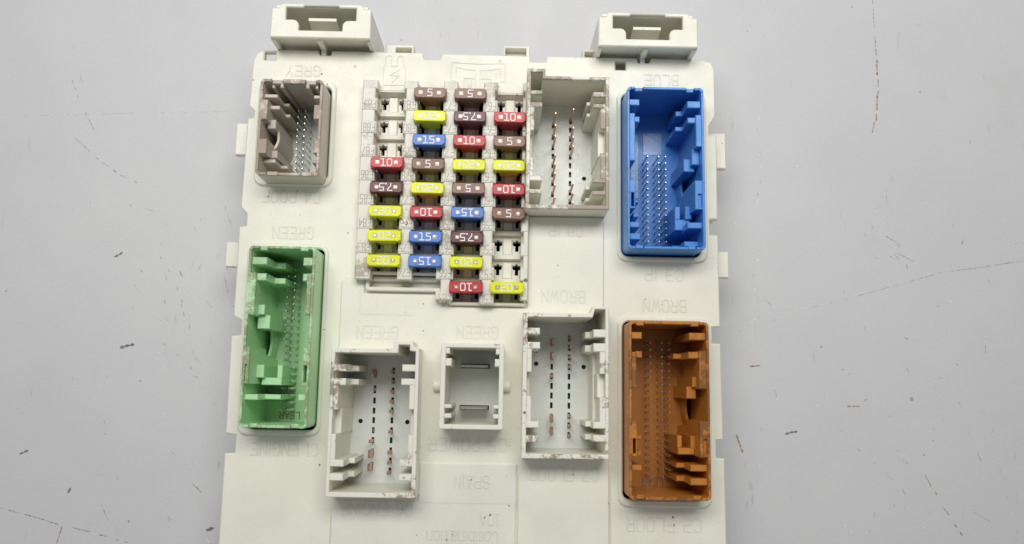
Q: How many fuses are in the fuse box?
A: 28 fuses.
